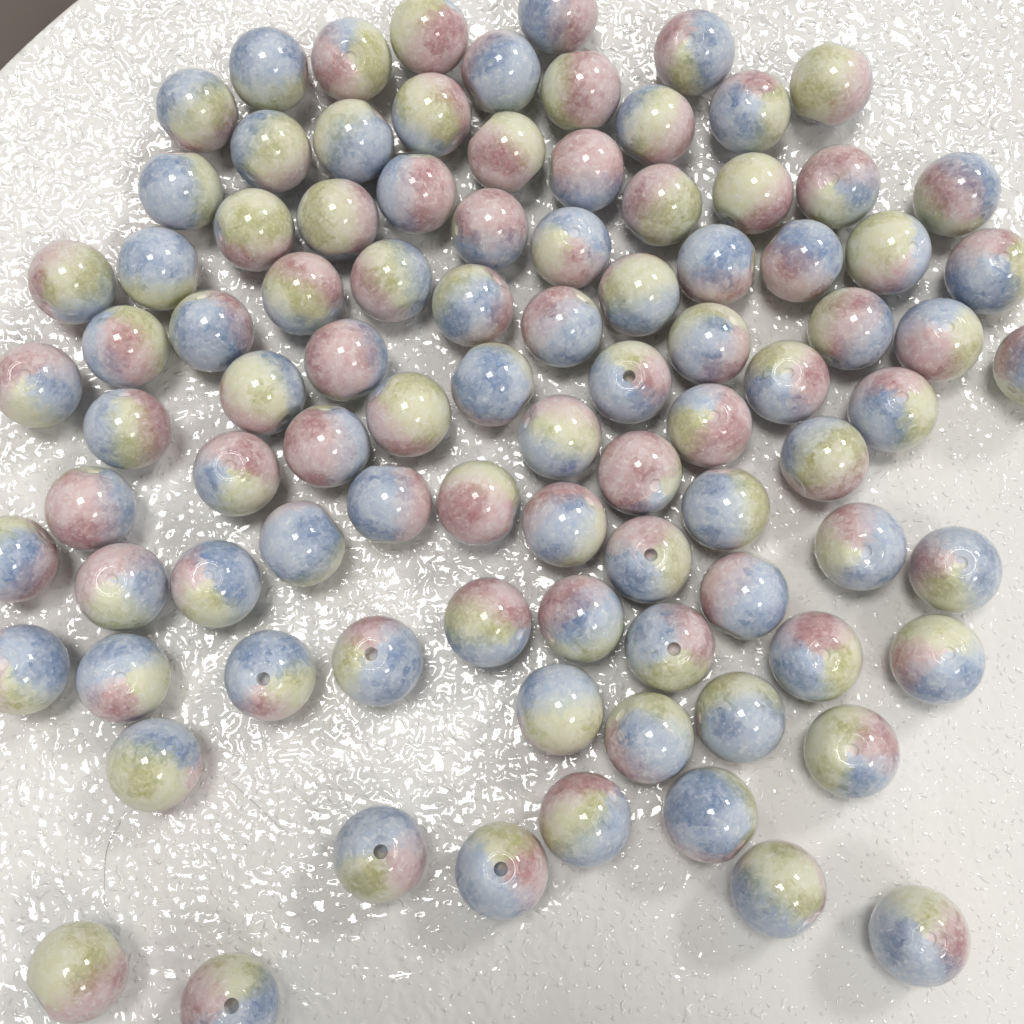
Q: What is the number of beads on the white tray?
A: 93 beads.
